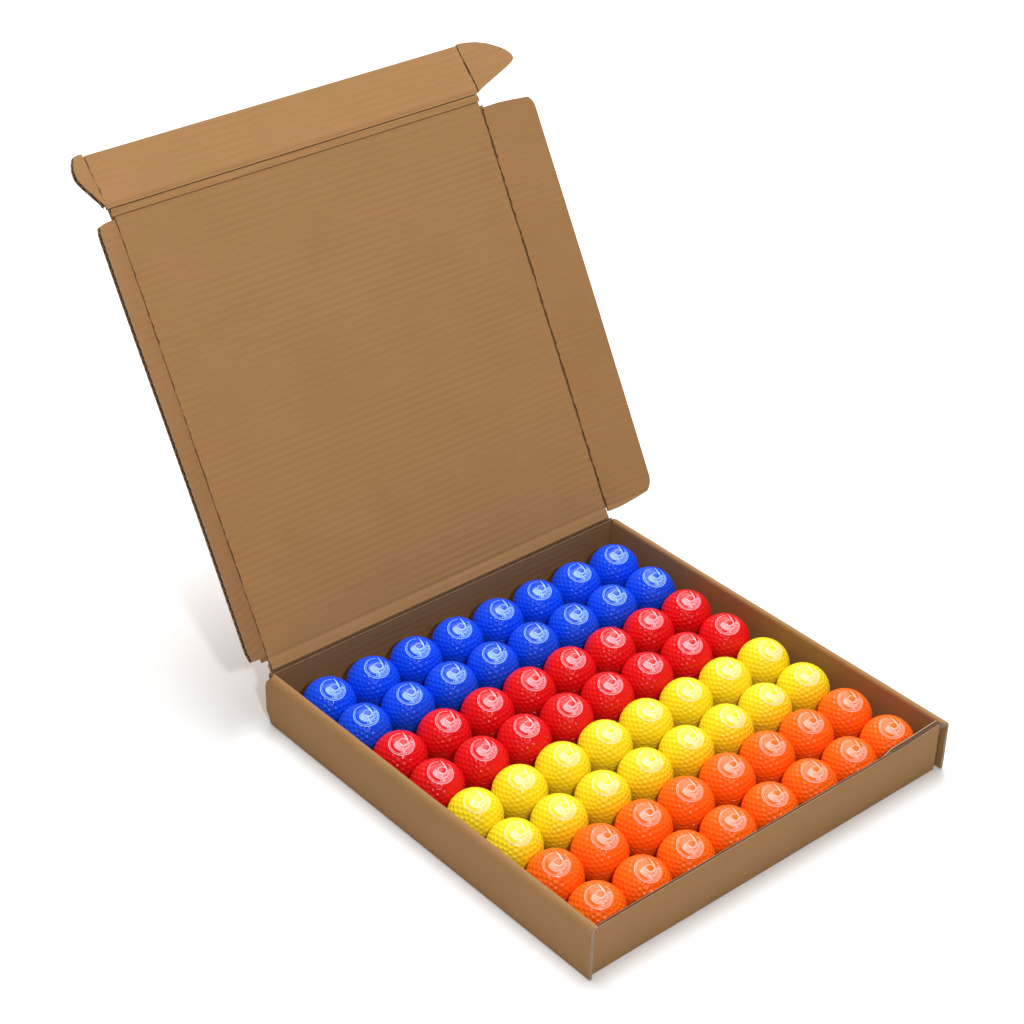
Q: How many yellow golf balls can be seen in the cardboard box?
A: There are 16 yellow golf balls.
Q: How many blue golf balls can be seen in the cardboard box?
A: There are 16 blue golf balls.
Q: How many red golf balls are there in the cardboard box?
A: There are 16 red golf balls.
